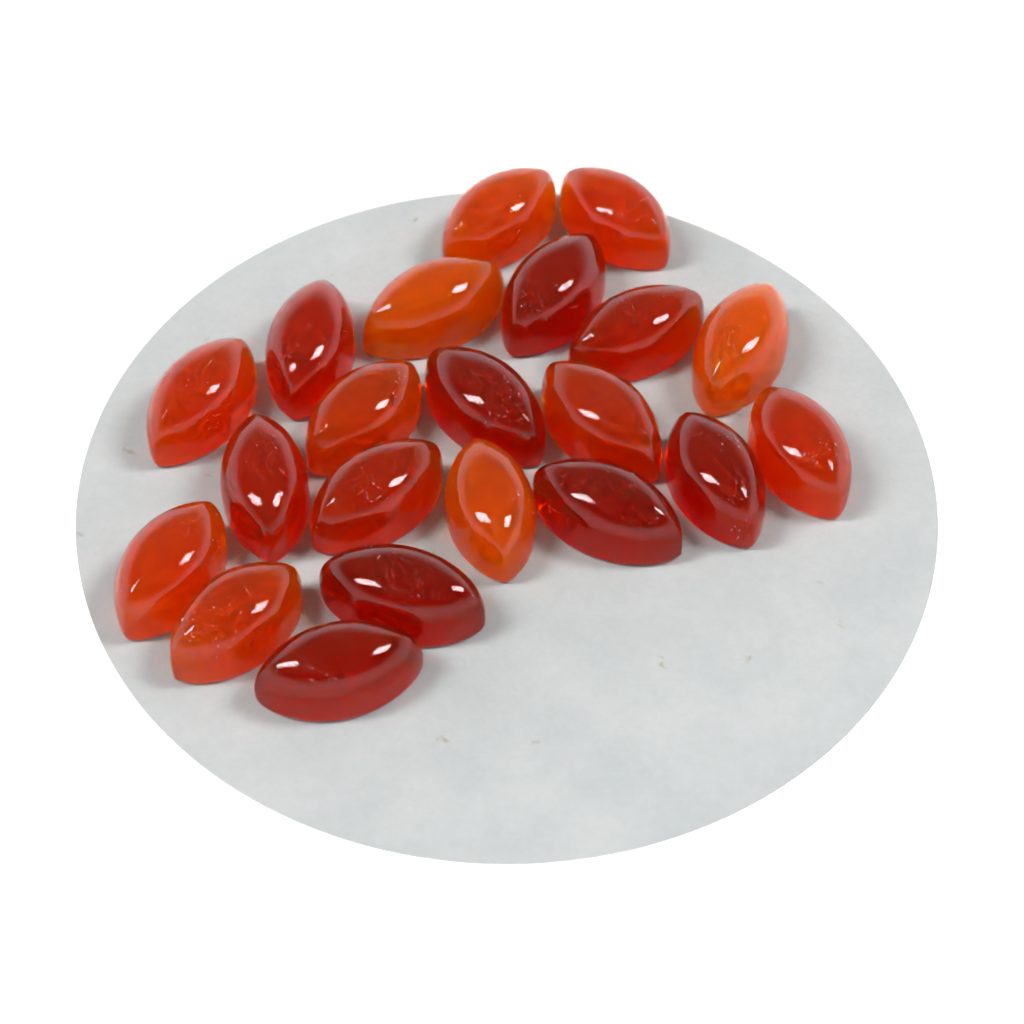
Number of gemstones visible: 21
